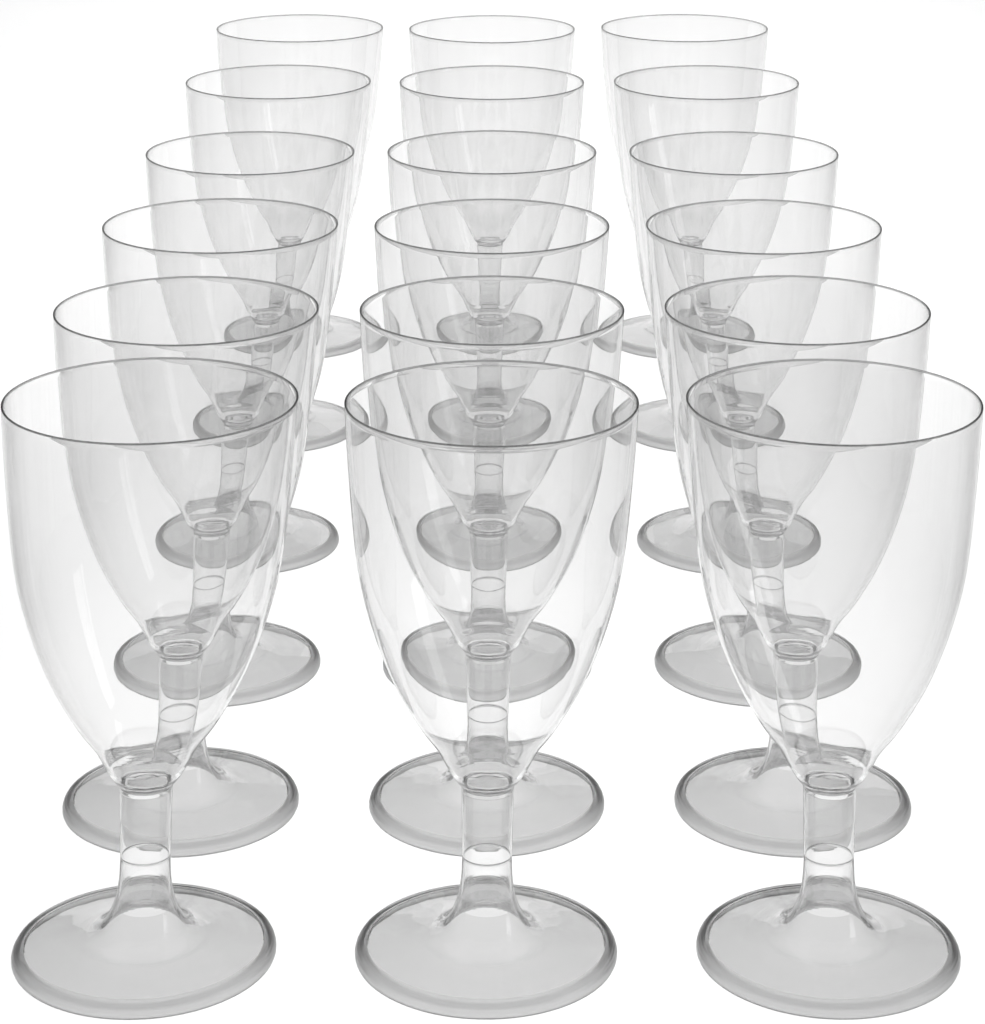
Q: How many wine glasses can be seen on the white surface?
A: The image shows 18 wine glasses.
